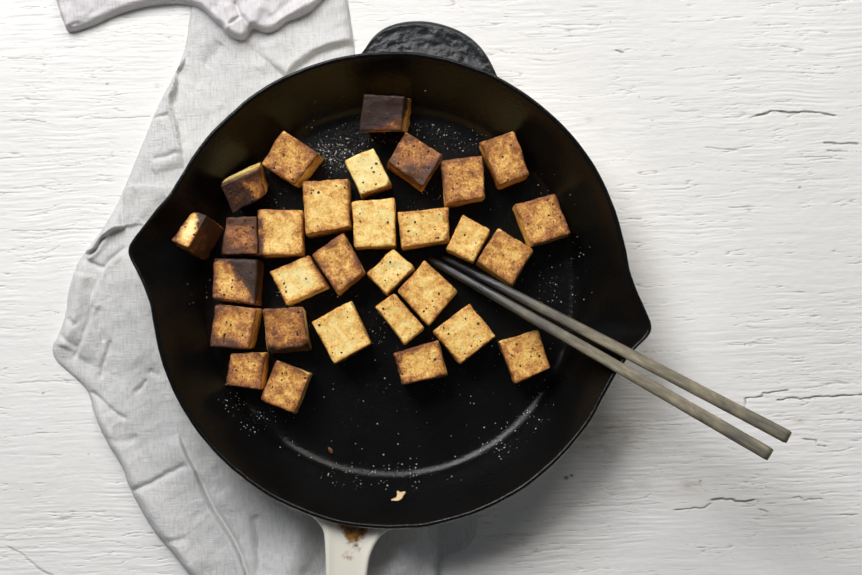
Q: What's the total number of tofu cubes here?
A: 30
